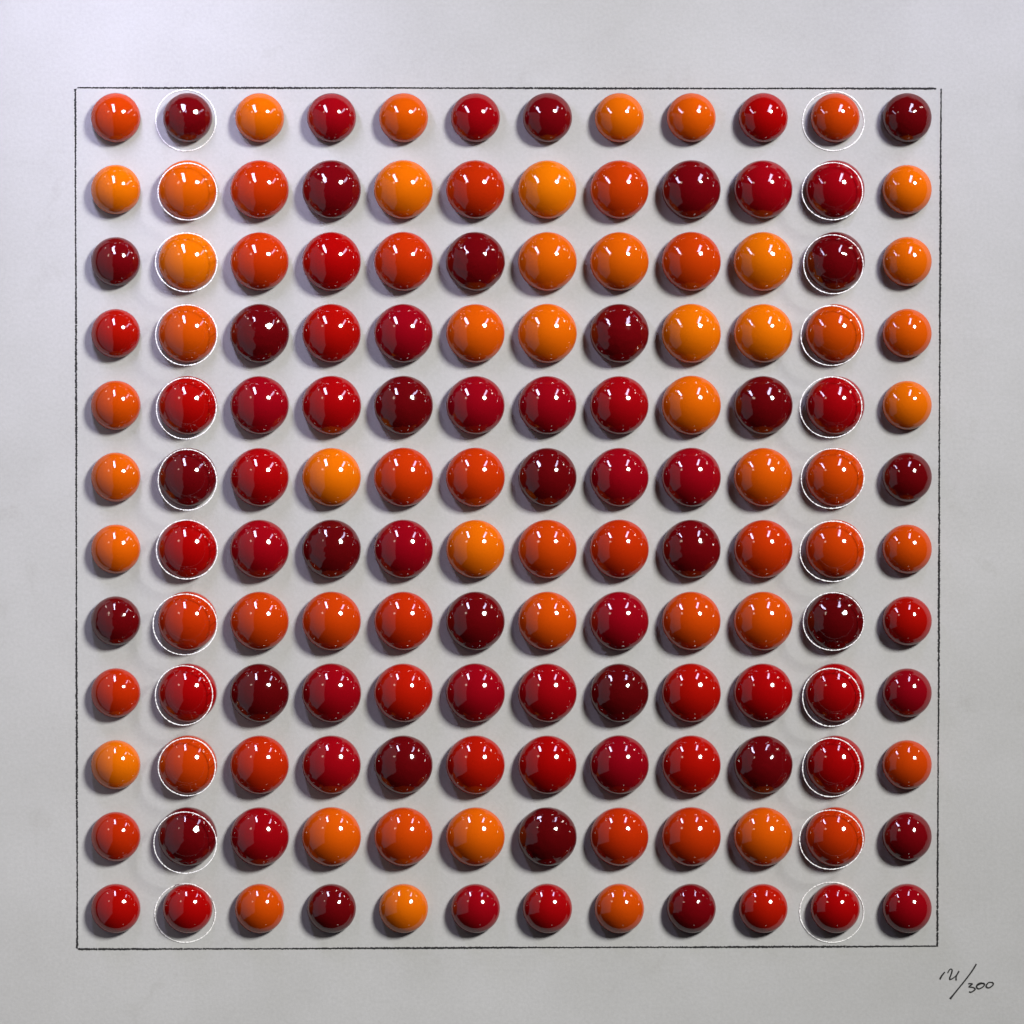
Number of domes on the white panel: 144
